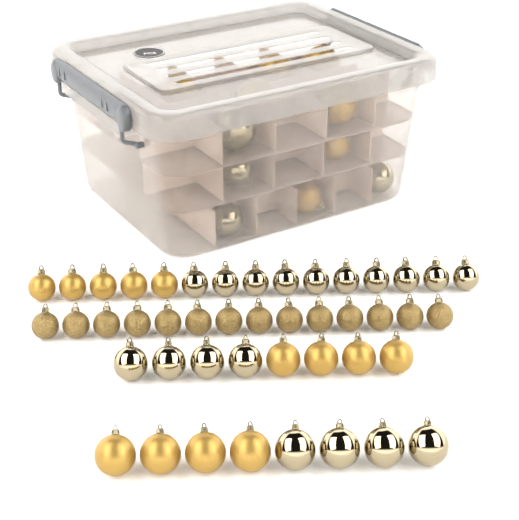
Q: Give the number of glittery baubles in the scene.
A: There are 14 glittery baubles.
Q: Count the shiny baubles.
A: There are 22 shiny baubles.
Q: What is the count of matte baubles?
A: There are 20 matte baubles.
